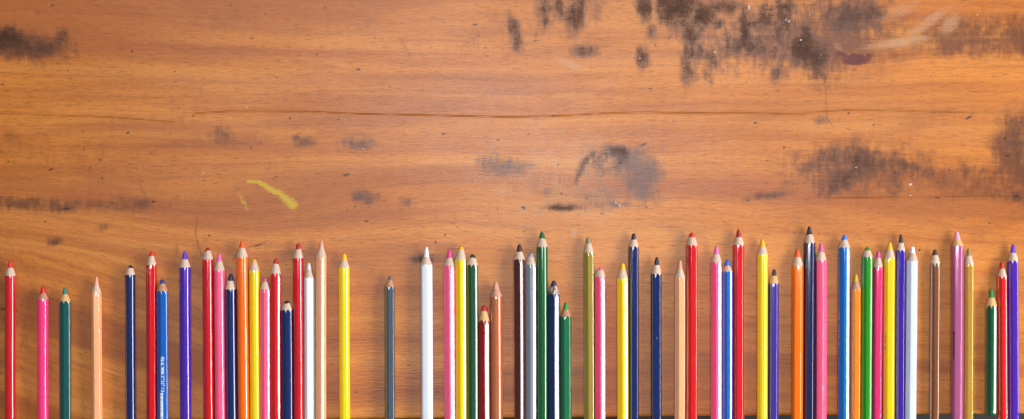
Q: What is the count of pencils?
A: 60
